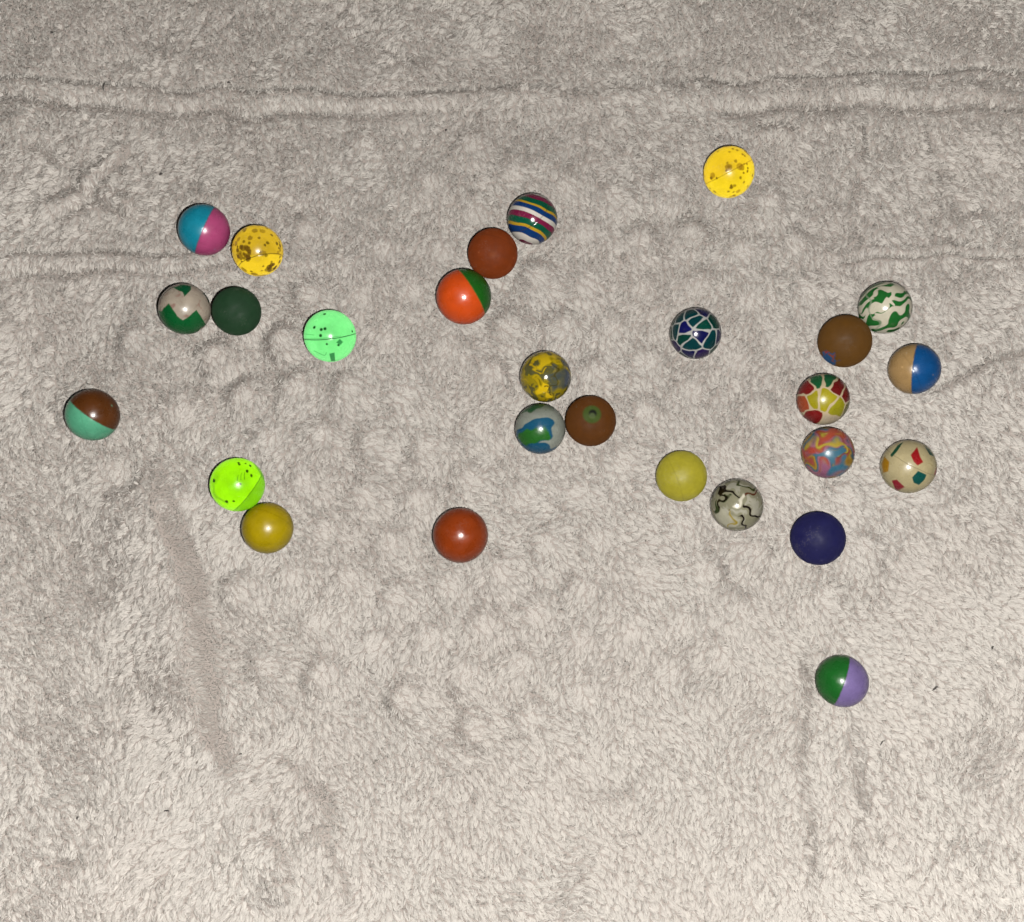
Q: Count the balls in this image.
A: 27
